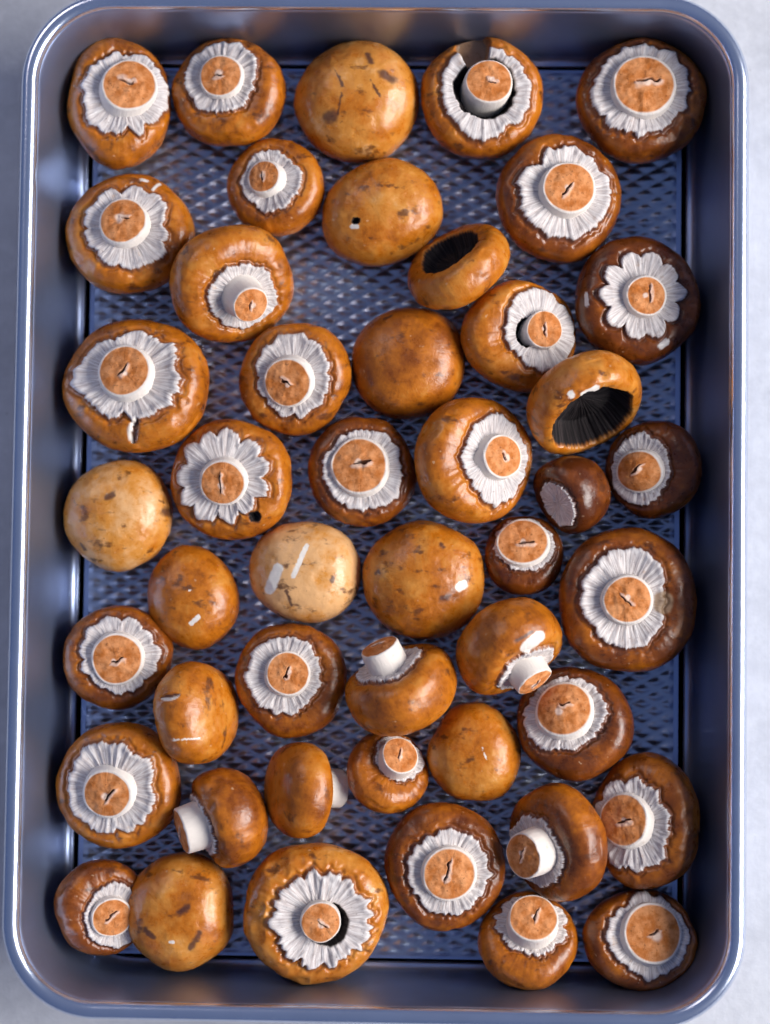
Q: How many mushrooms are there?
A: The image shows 47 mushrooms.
